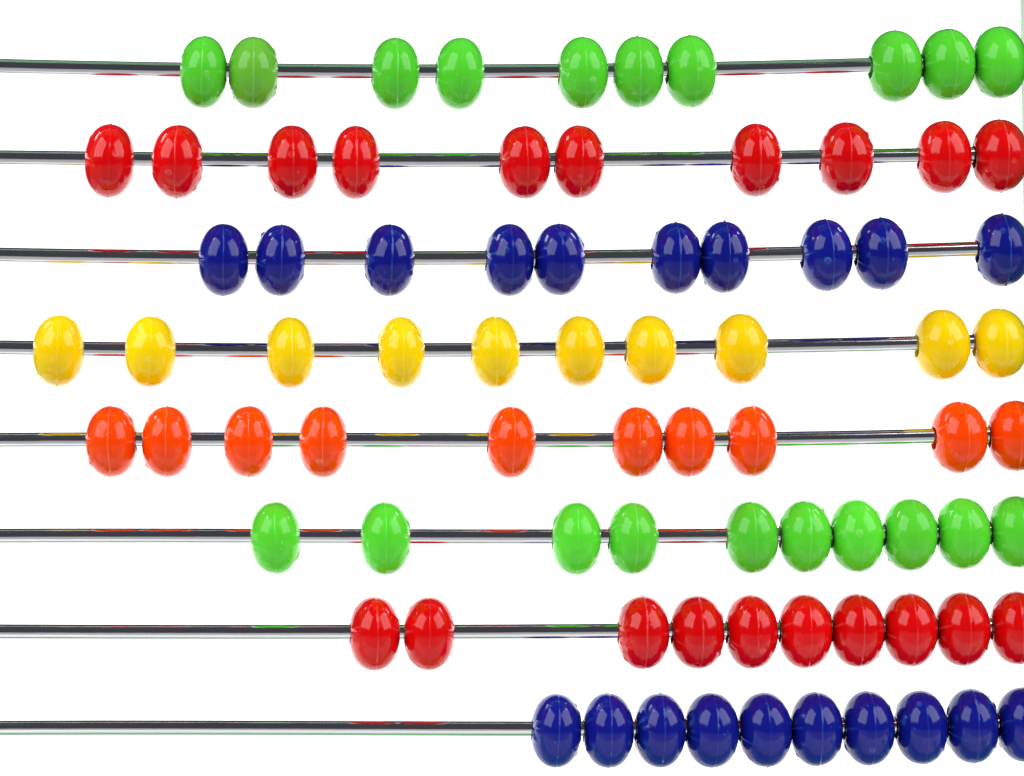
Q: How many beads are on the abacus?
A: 80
